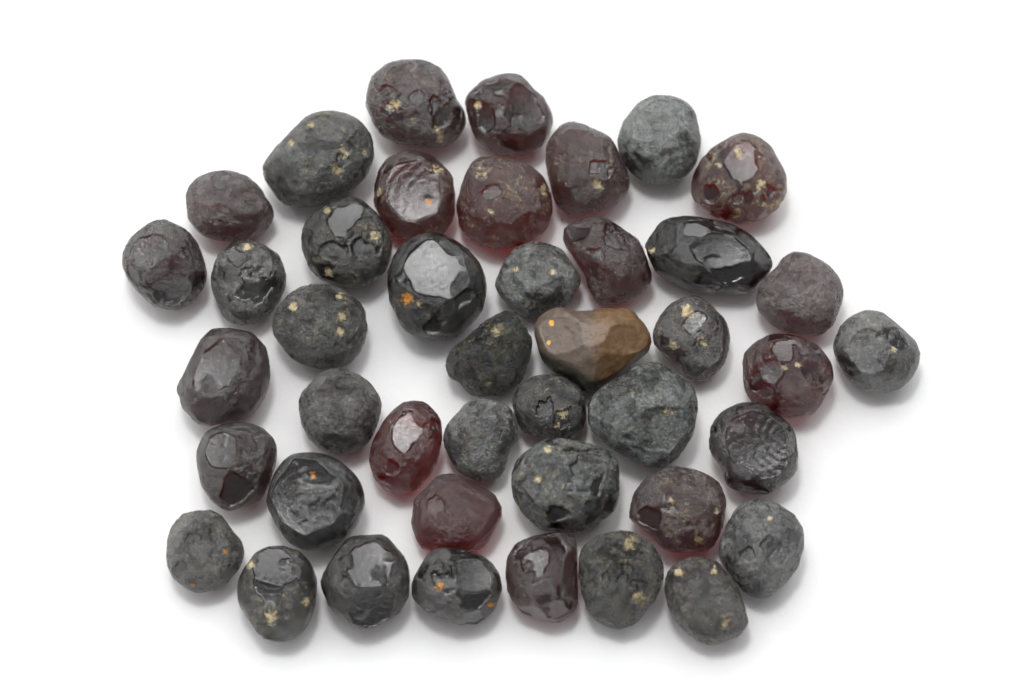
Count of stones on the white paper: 43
